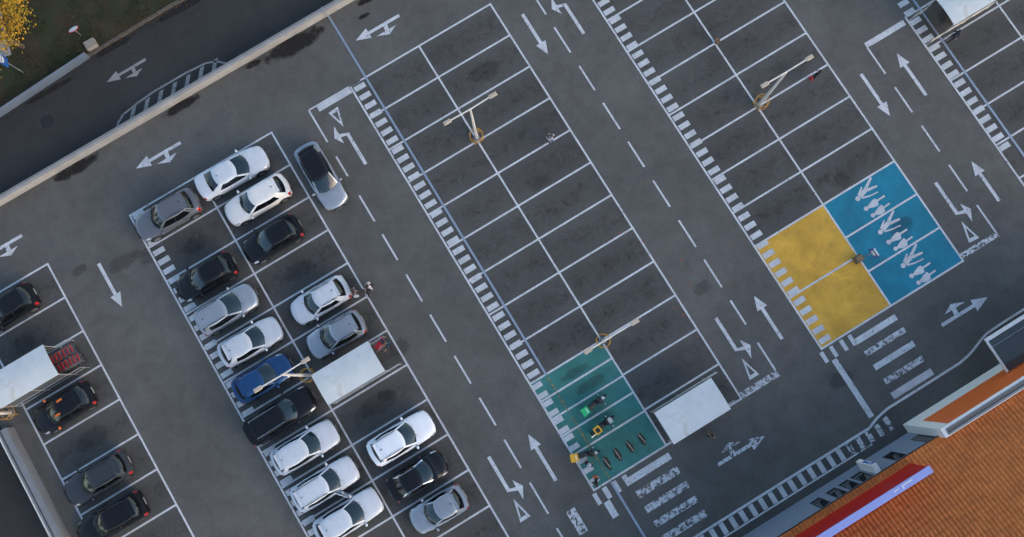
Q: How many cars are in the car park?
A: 22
